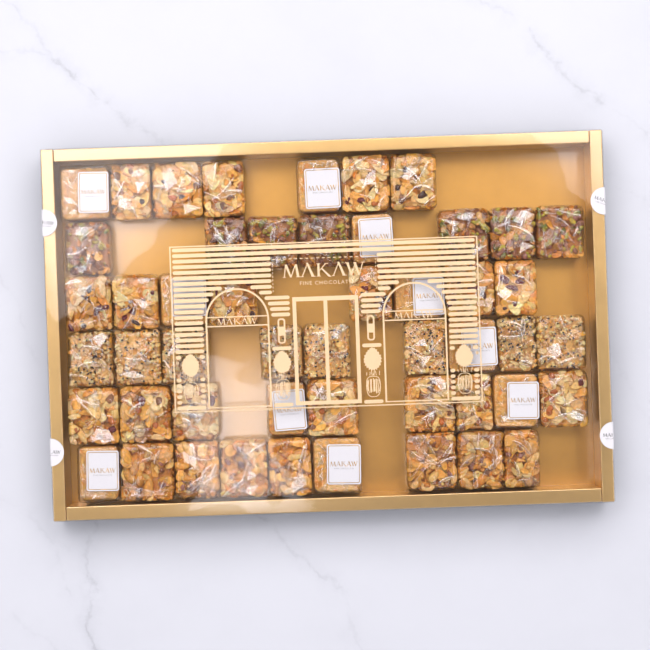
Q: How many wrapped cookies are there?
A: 50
